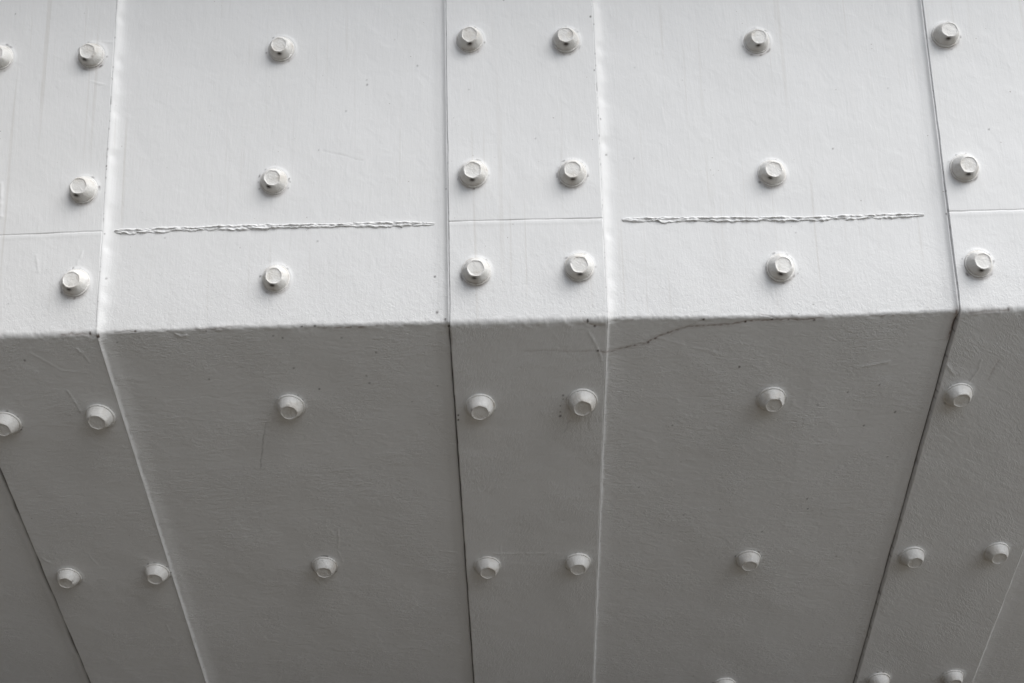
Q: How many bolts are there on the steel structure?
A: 37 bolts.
